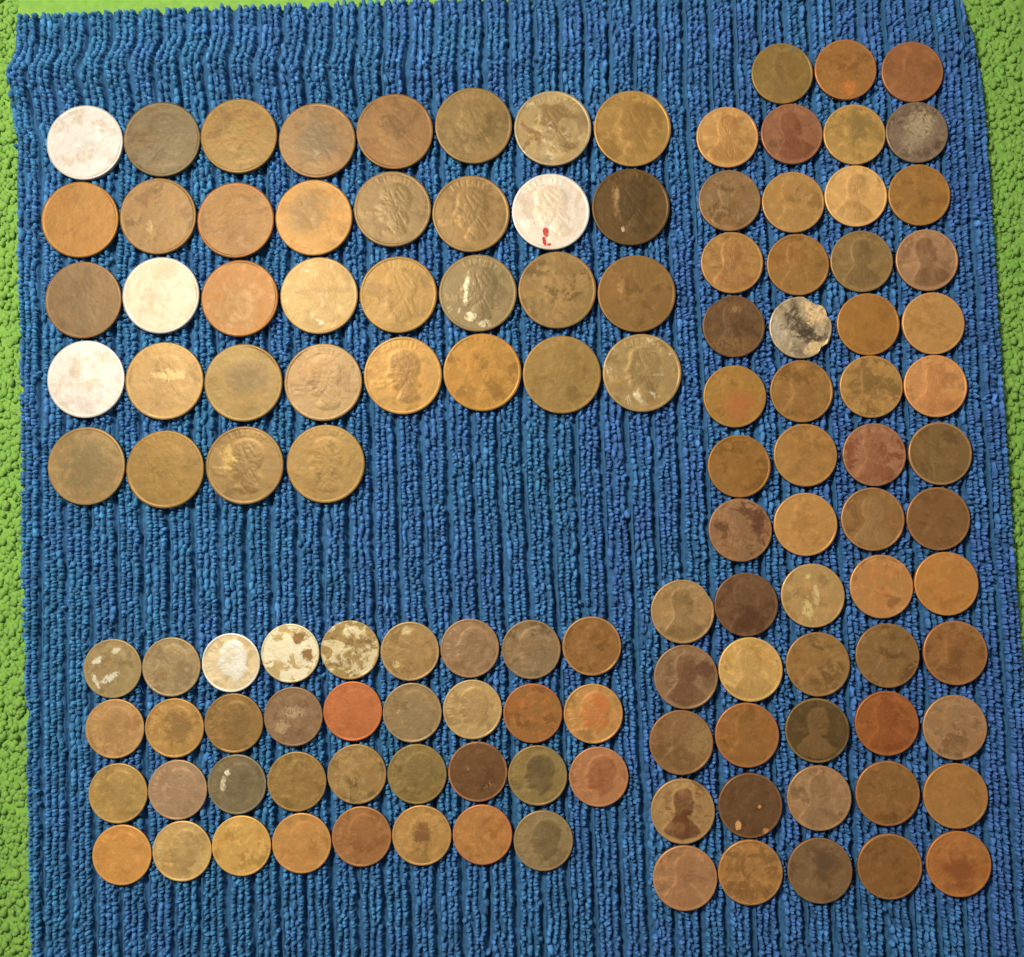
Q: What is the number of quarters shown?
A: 36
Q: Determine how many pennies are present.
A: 56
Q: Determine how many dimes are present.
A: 35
